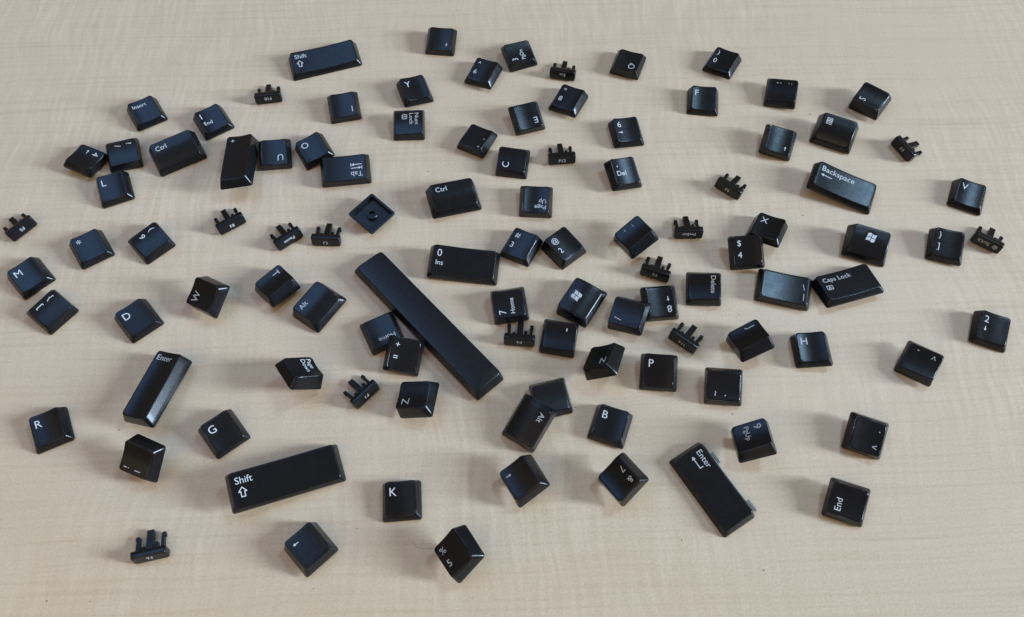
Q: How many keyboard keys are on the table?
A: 104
